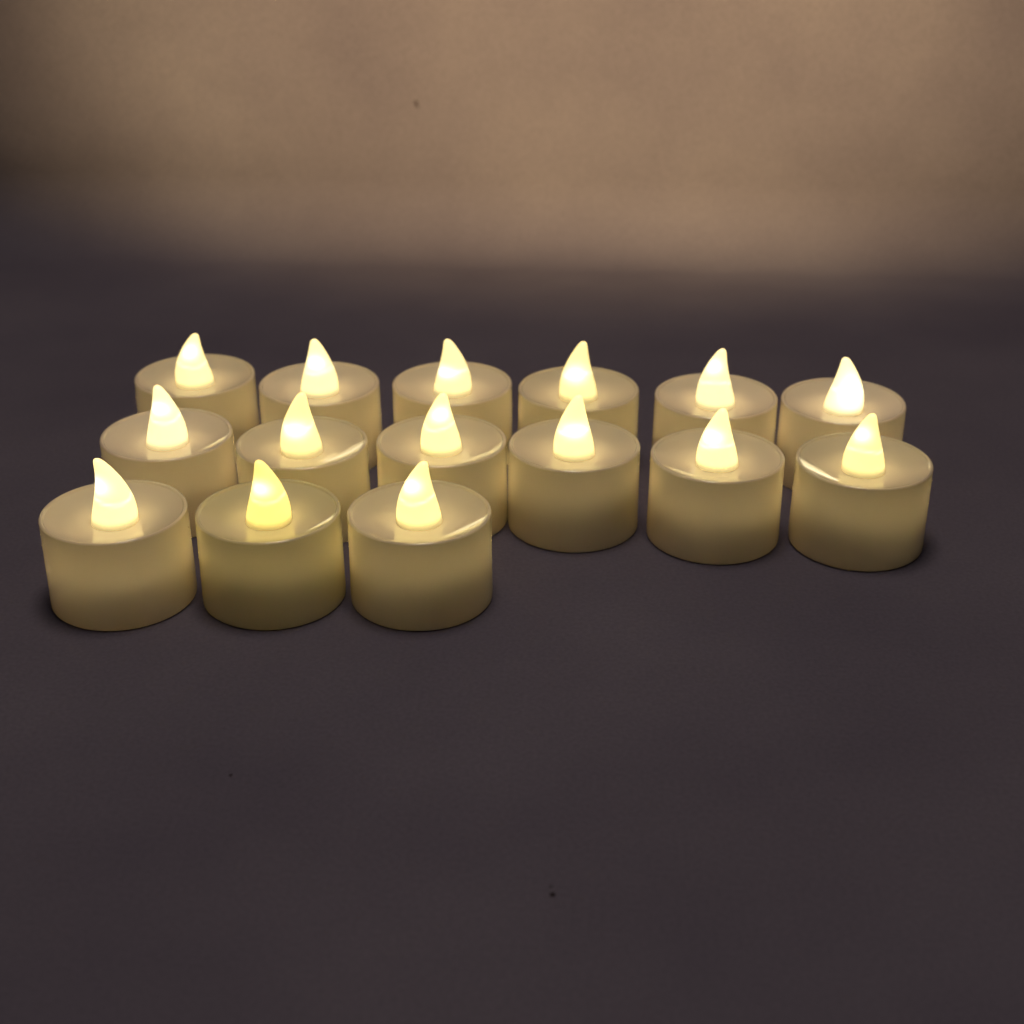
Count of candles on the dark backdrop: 15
